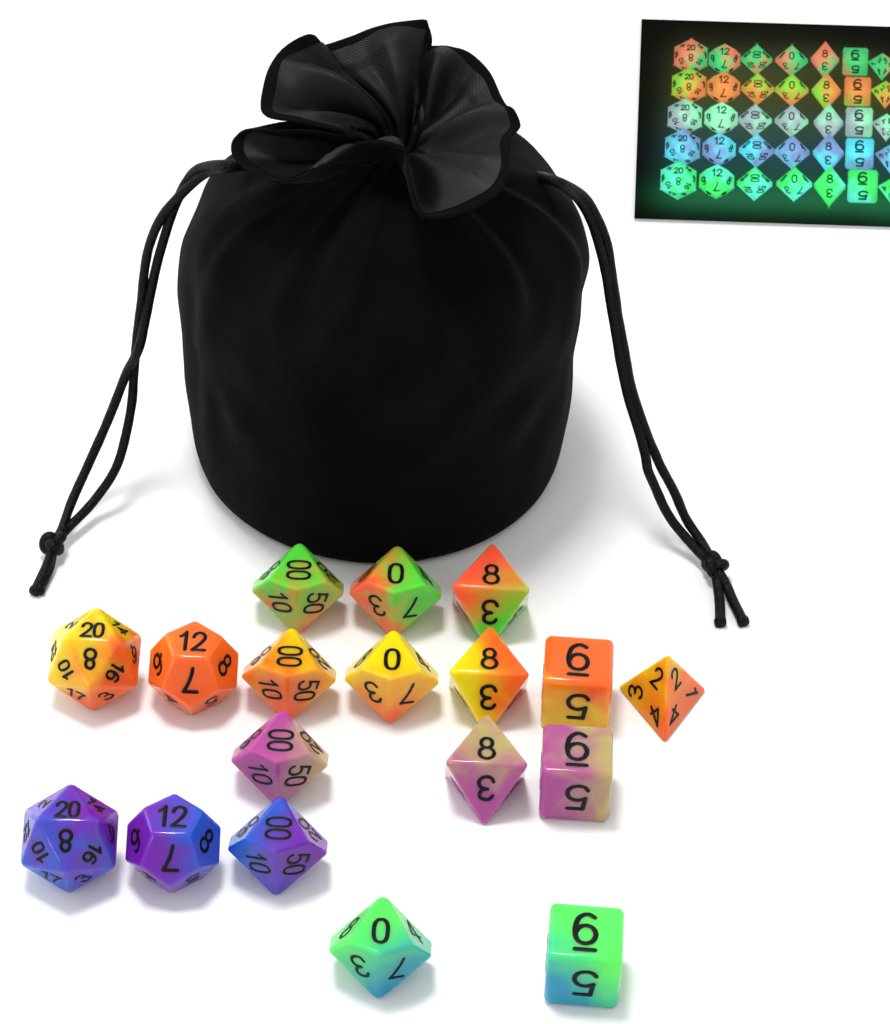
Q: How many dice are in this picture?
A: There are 18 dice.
